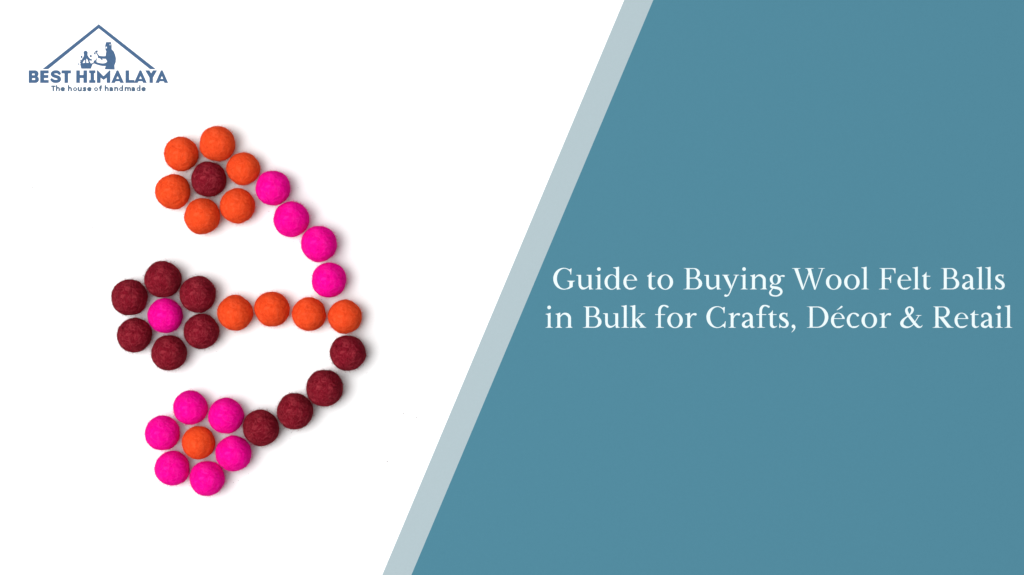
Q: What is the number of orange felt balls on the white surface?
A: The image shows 11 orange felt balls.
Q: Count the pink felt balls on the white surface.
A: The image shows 11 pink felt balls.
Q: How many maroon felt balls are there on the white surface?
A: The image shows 11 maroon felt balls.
